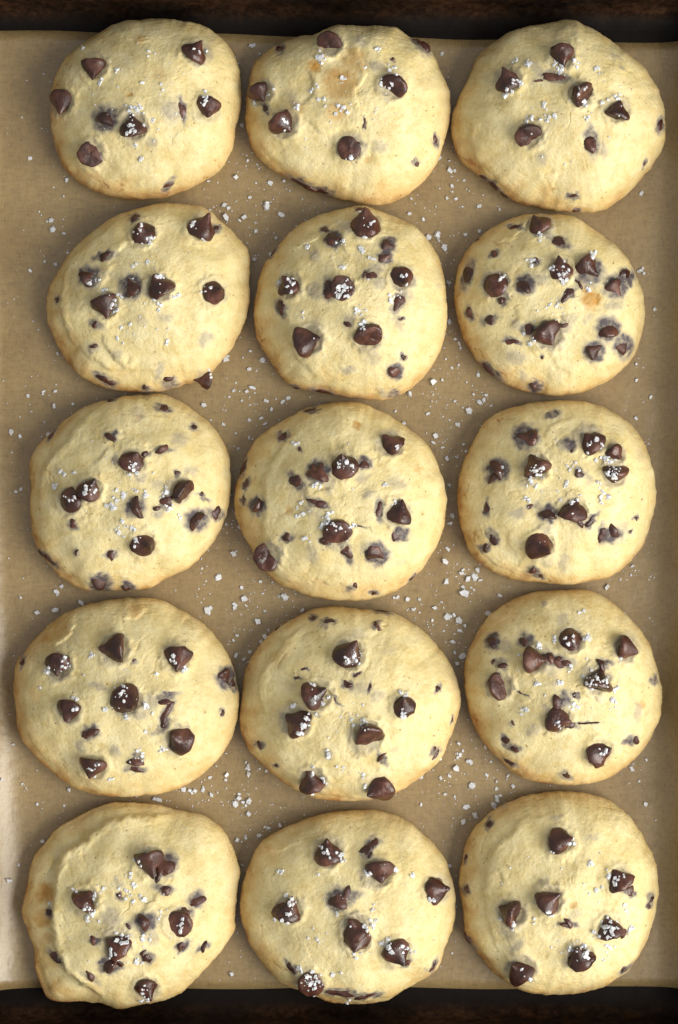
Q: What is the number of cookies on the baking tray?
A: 15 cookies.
